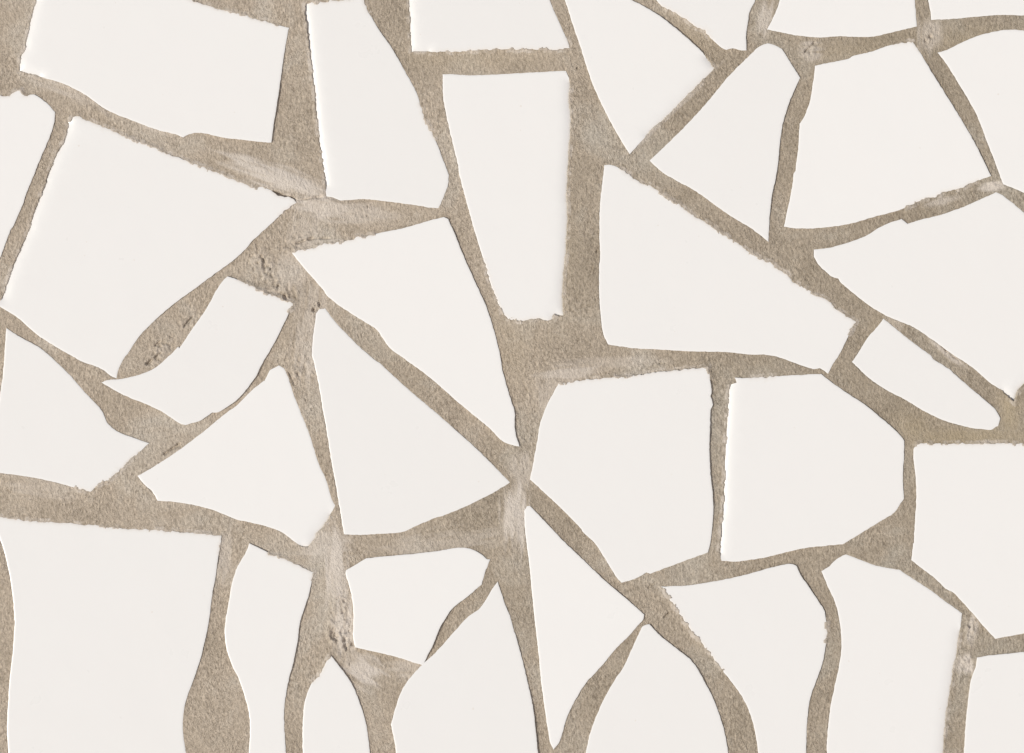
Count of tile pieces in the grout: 34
